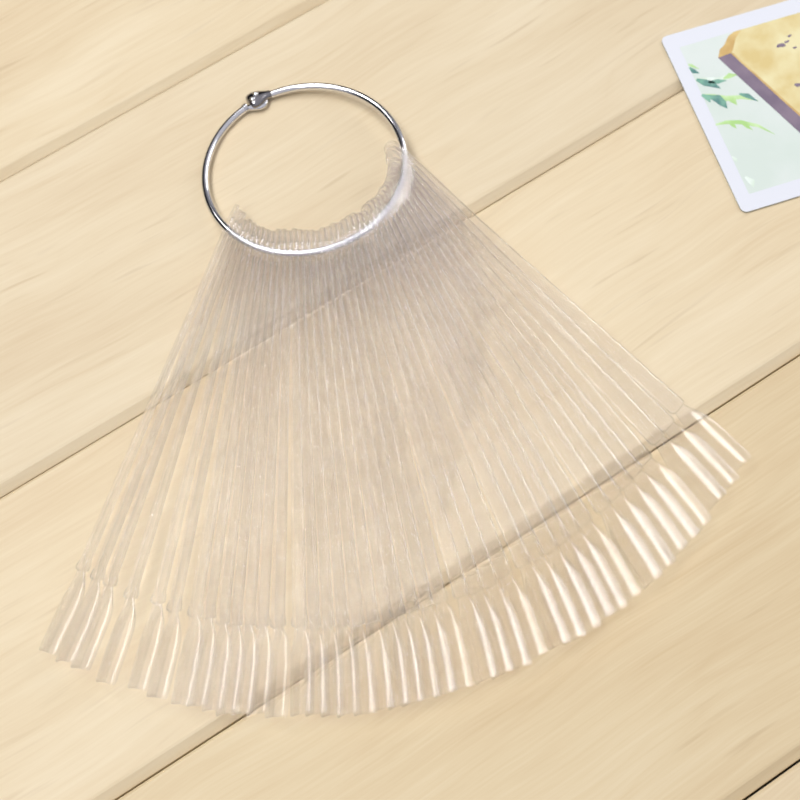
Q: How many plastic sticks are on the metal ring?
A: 42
